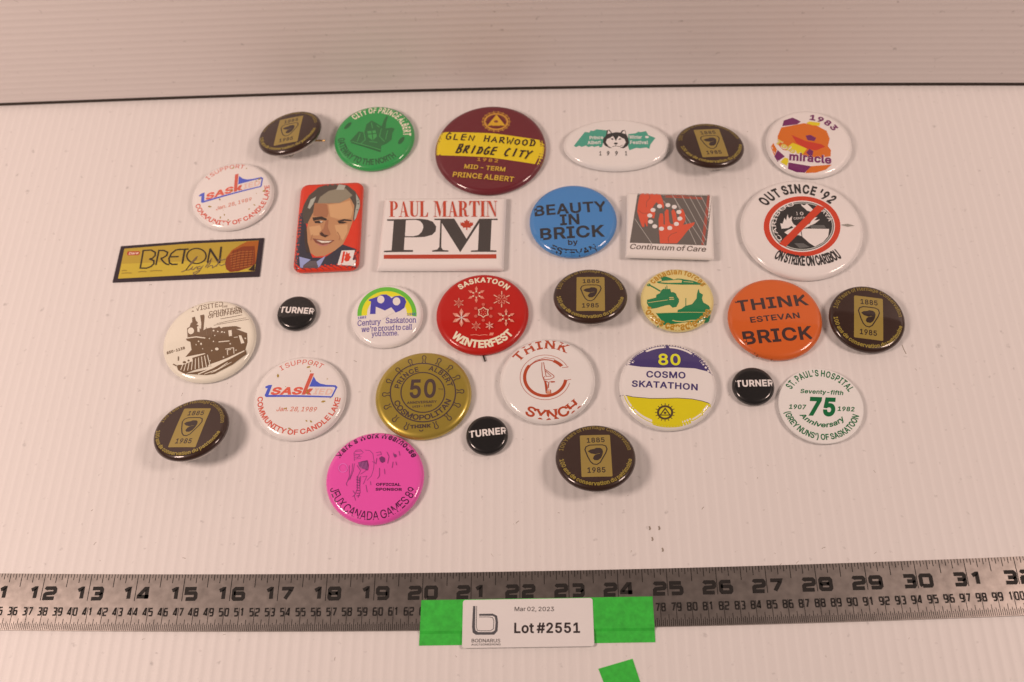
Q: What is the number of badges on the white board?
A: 30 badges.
